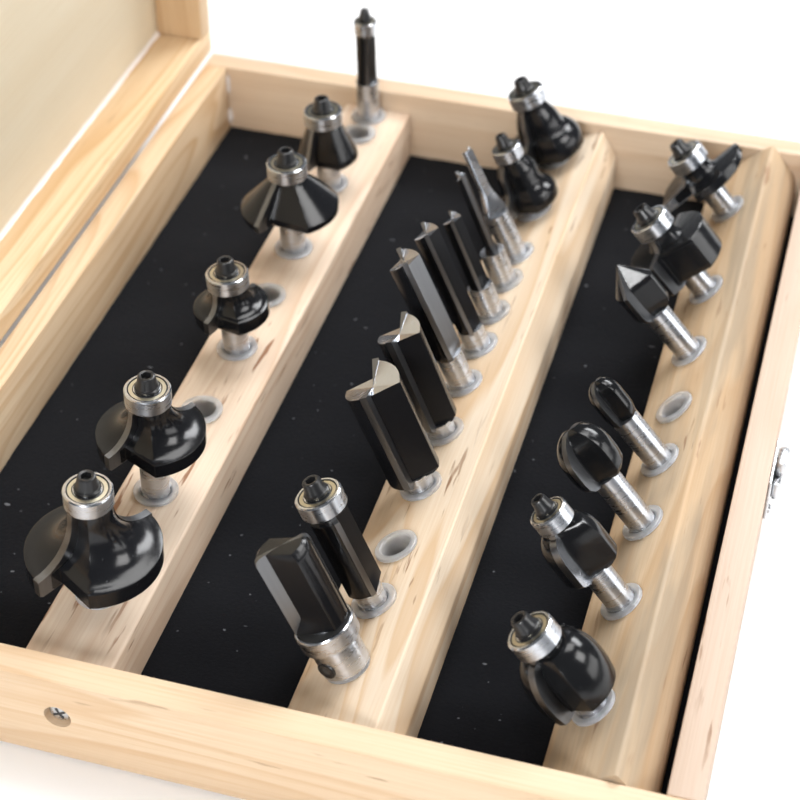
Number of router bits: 24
